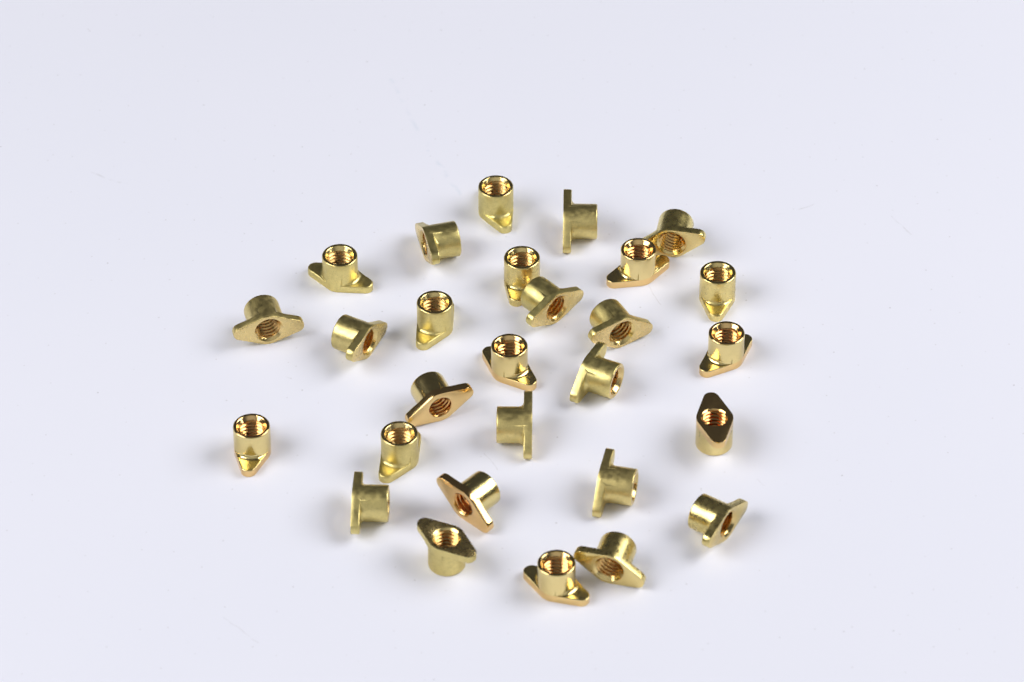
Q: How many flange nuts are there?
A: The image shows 28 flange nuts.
